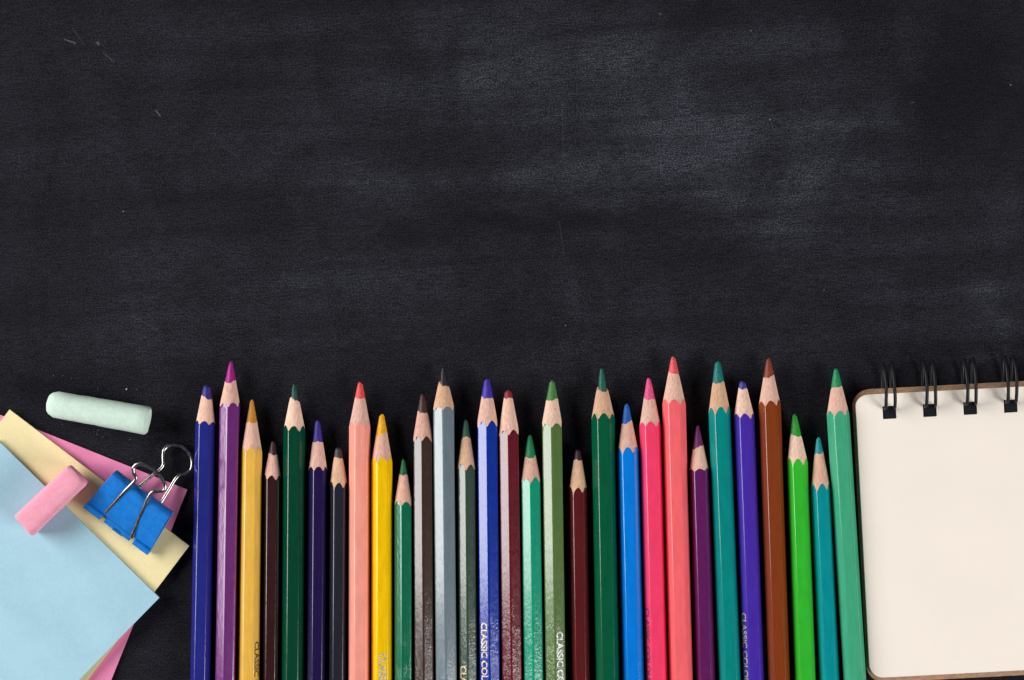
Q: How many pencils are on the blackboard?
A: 29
